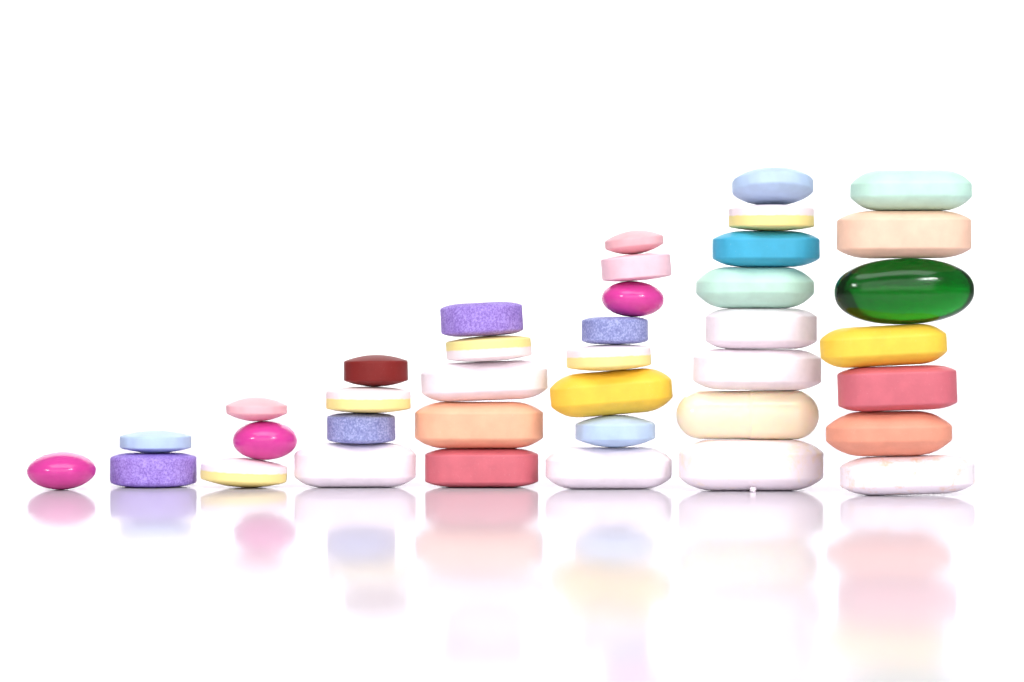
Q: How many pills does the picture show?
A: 38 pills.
